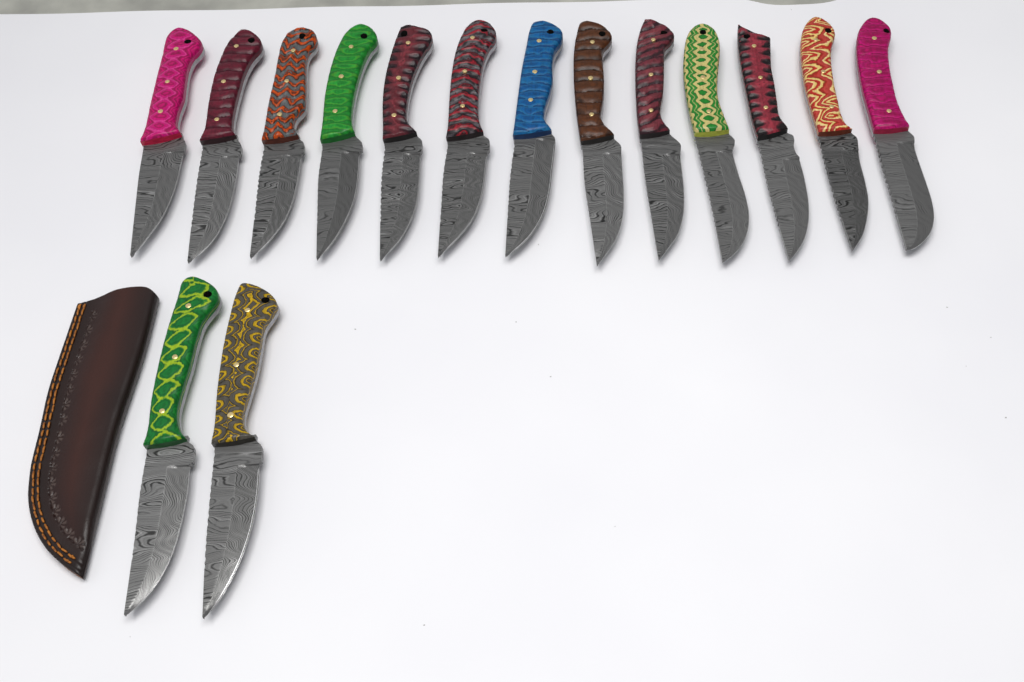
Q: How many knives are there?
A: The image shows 15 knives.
